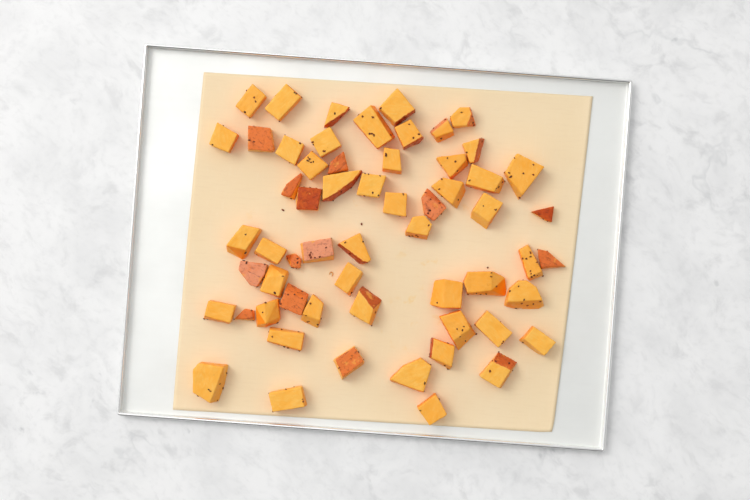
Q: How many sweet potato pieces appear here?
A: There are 59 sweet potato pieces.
